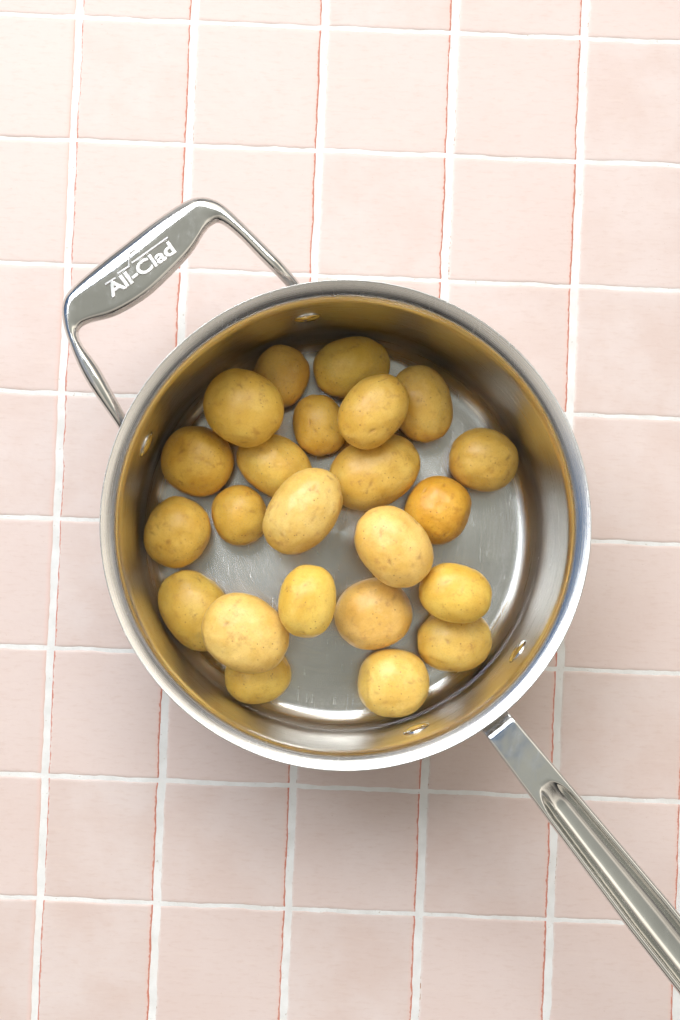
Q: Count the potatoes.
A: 23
